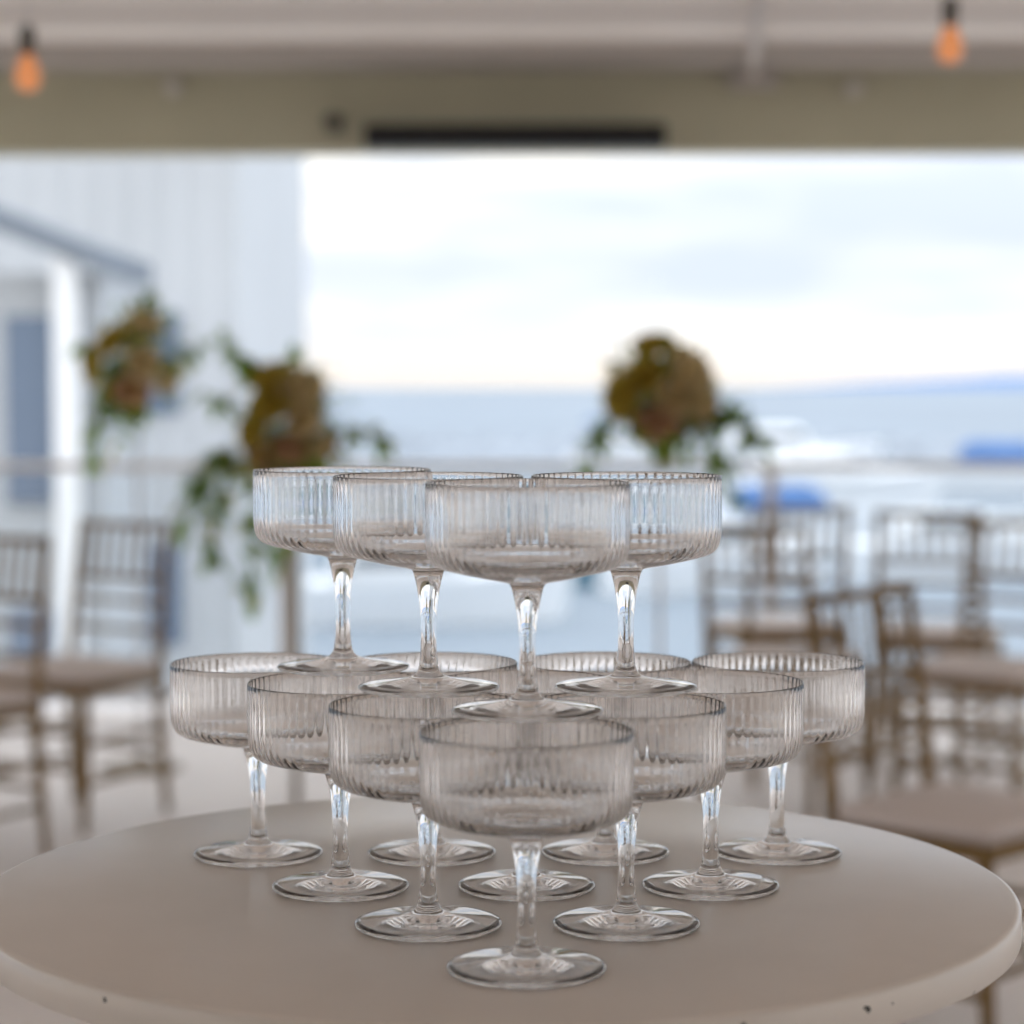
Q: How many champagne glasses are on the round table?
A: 14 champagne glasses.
